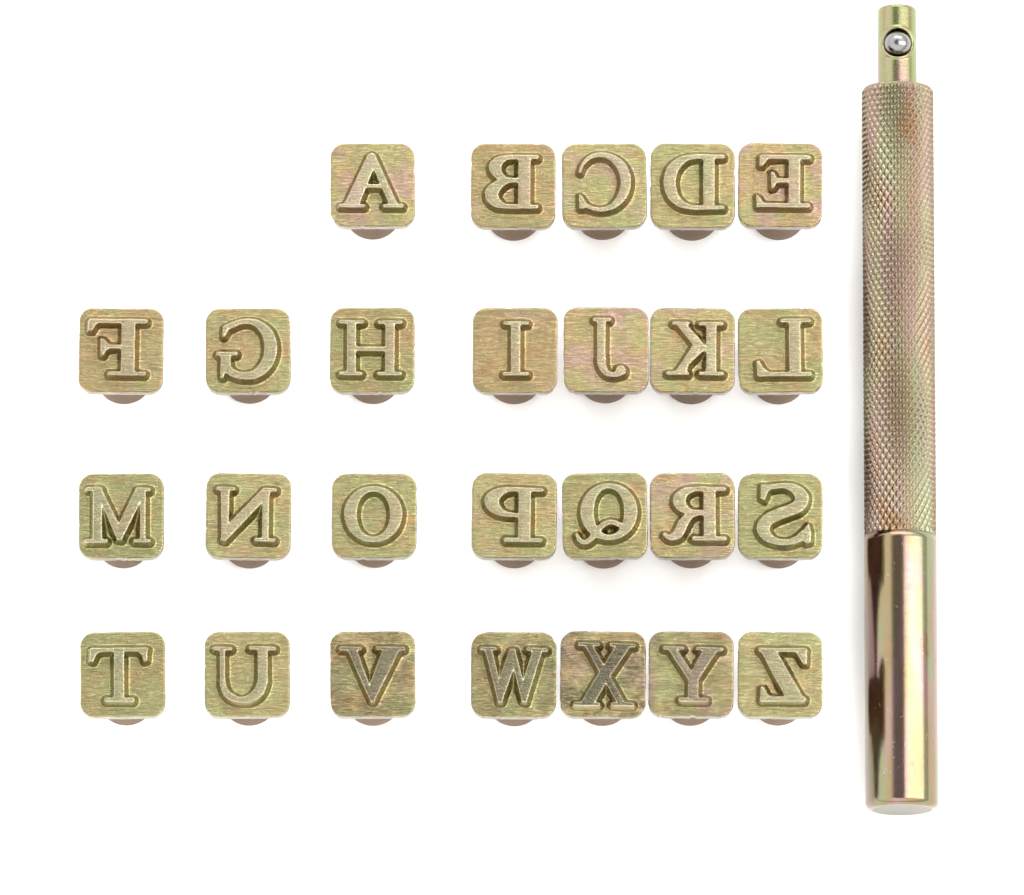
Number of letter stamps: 26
